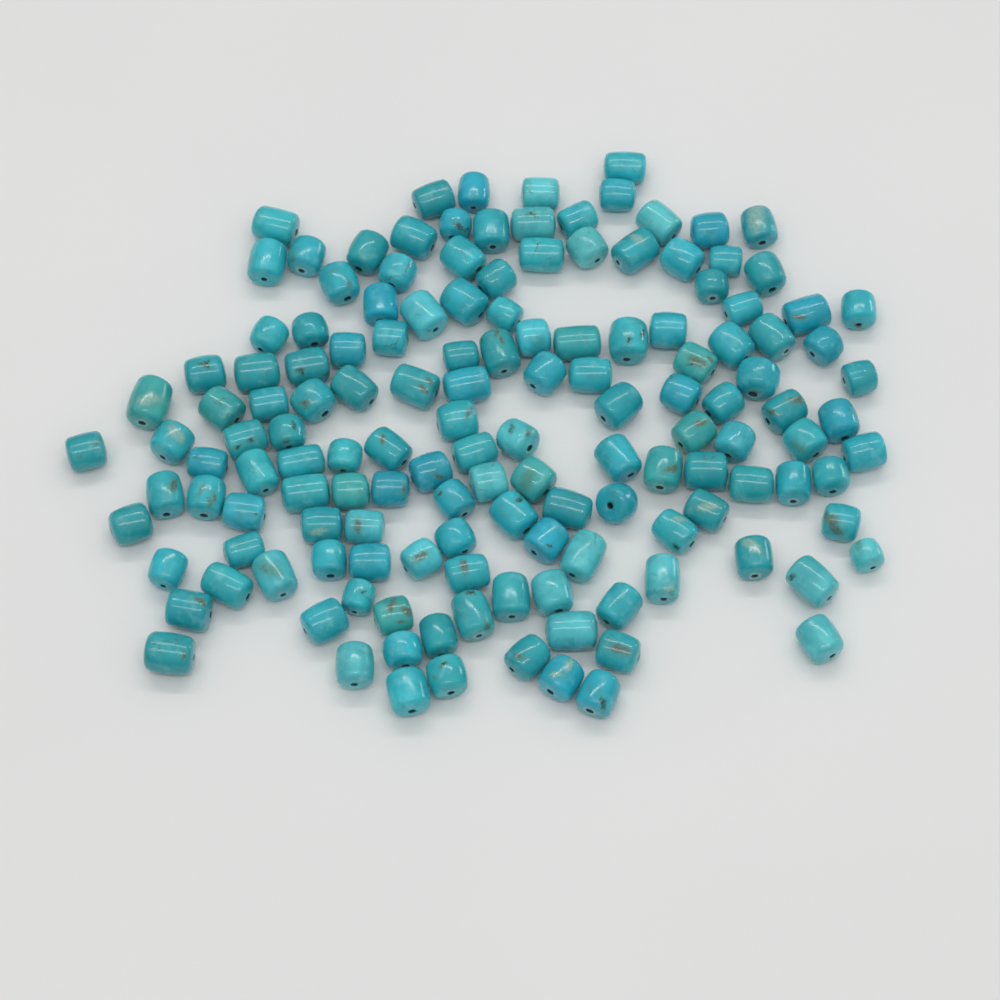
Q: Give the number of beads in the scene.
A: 144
